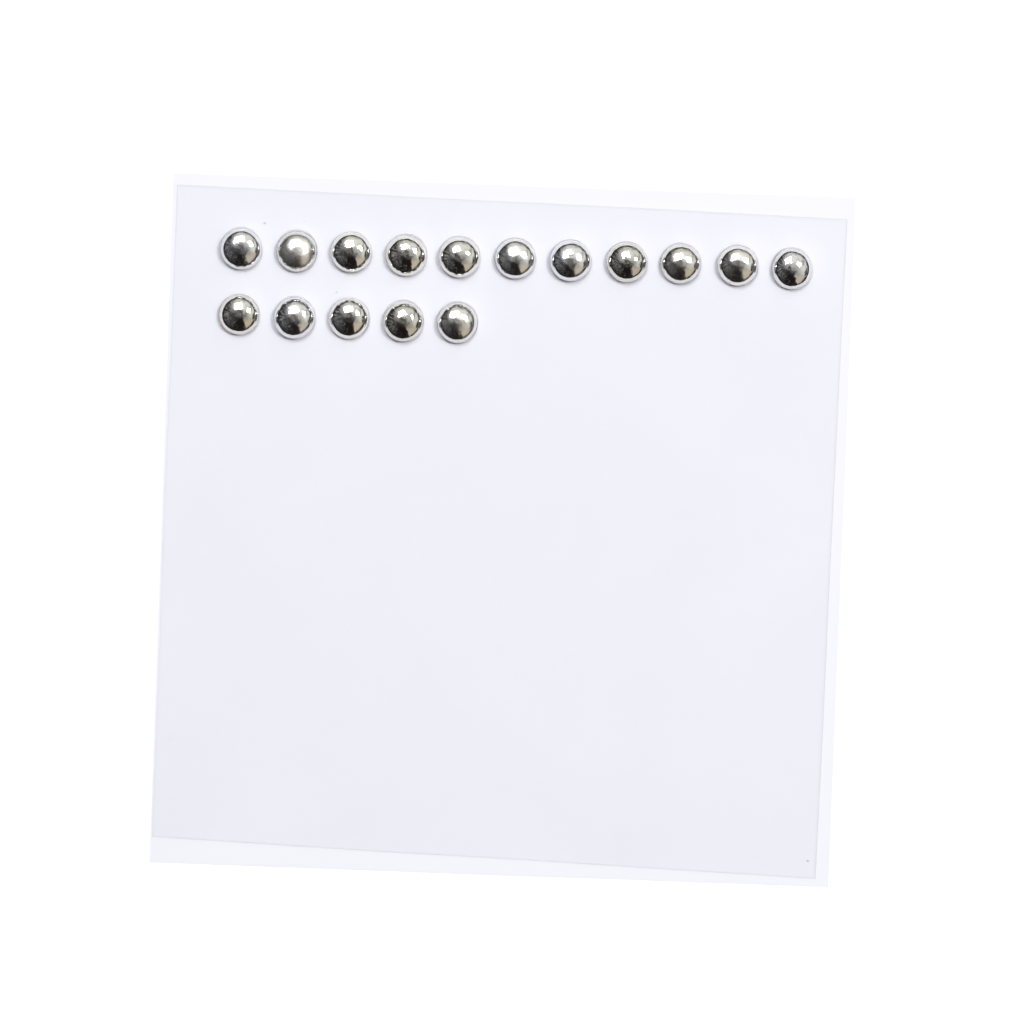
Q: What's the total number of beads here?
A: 16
